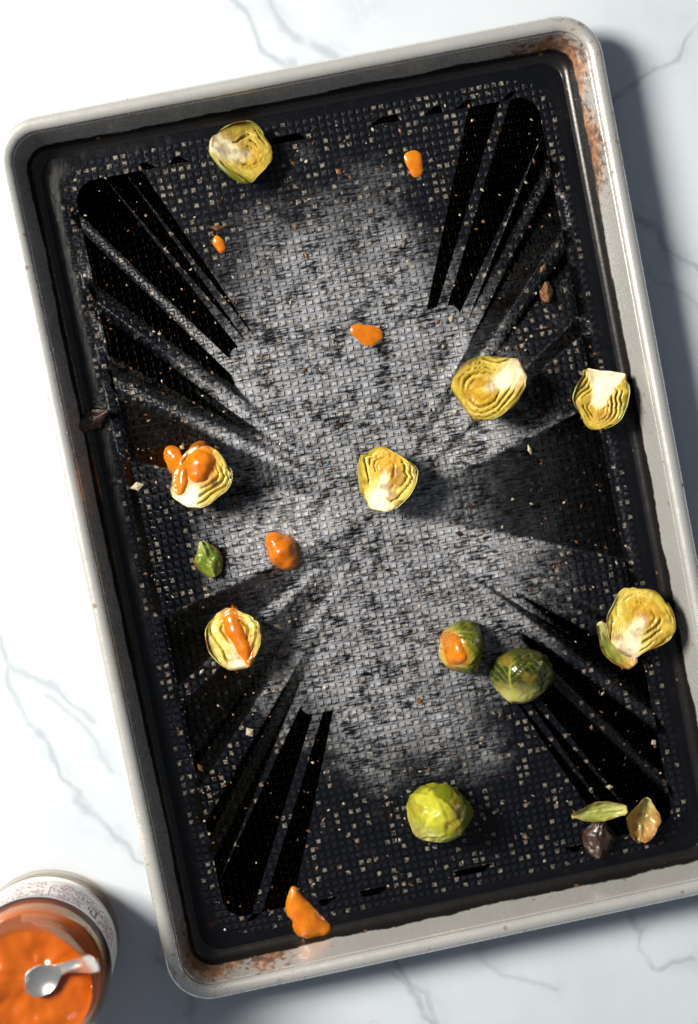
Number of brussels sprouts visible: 10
